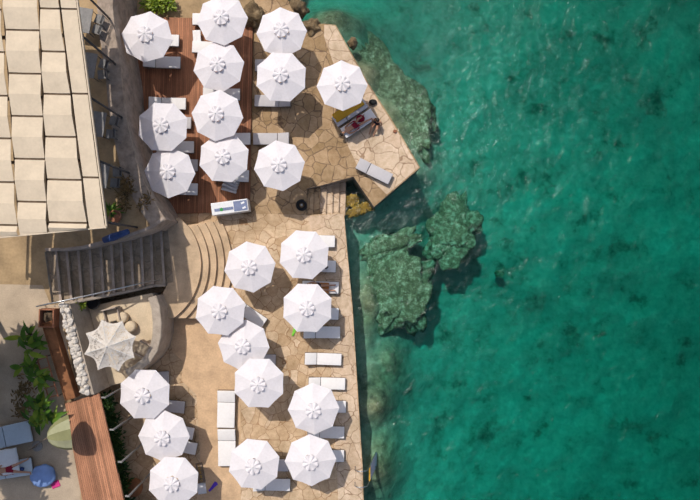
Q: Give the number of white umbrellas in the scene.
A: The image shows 23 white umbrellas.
